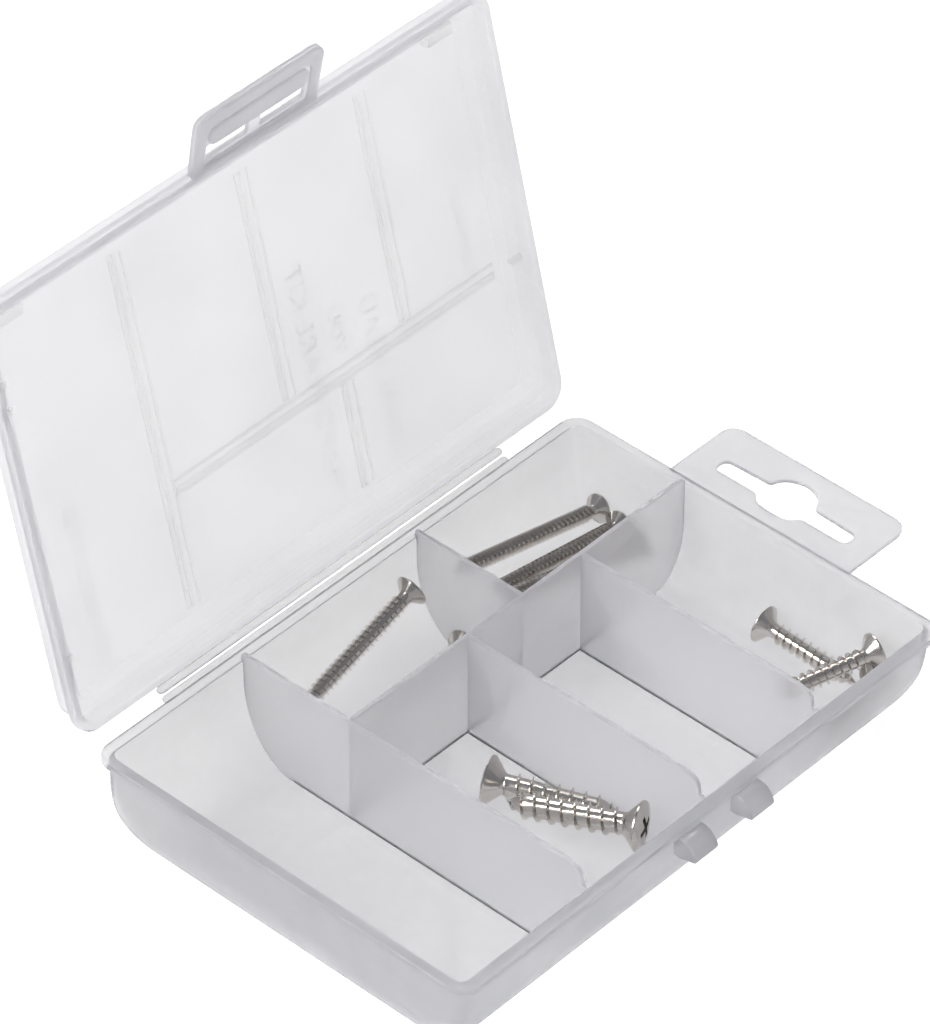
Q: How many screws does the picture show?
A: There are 10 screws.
